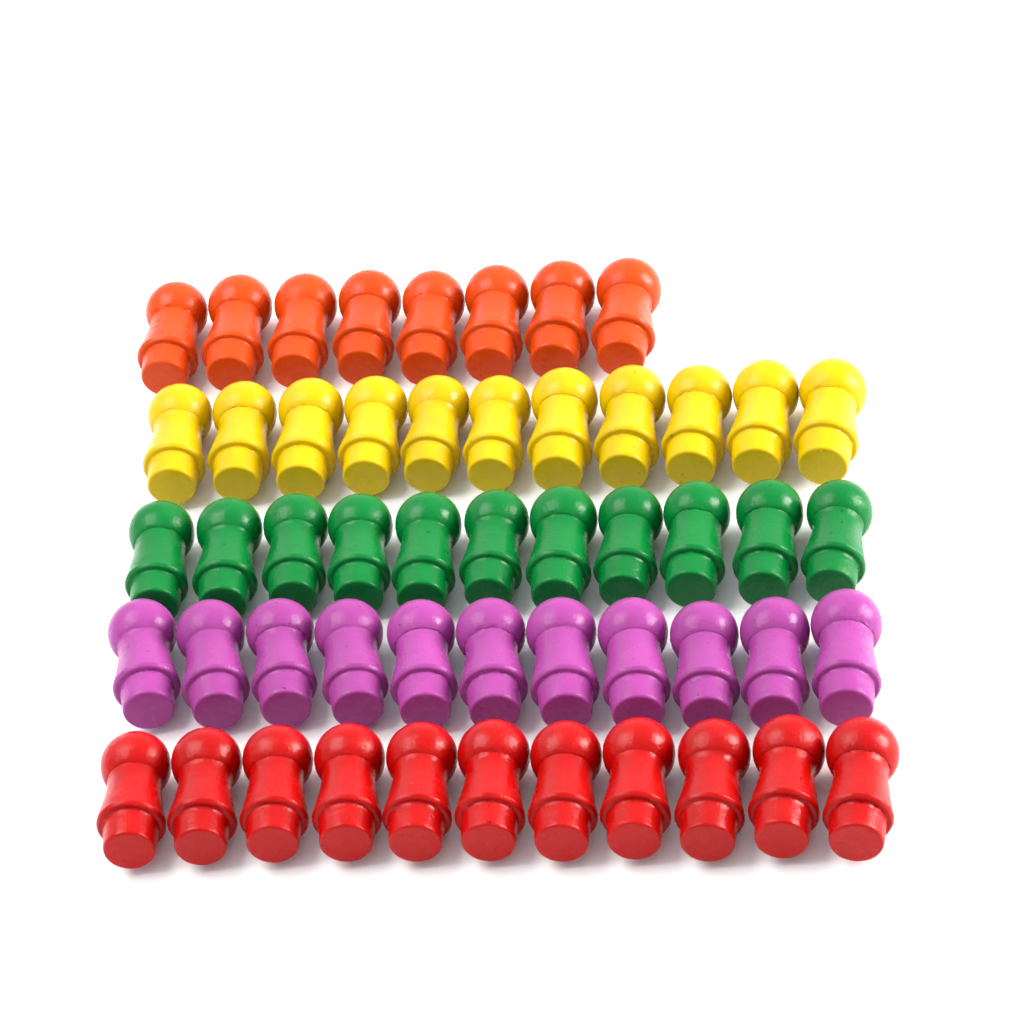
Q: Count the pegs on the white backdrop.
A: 52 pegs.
